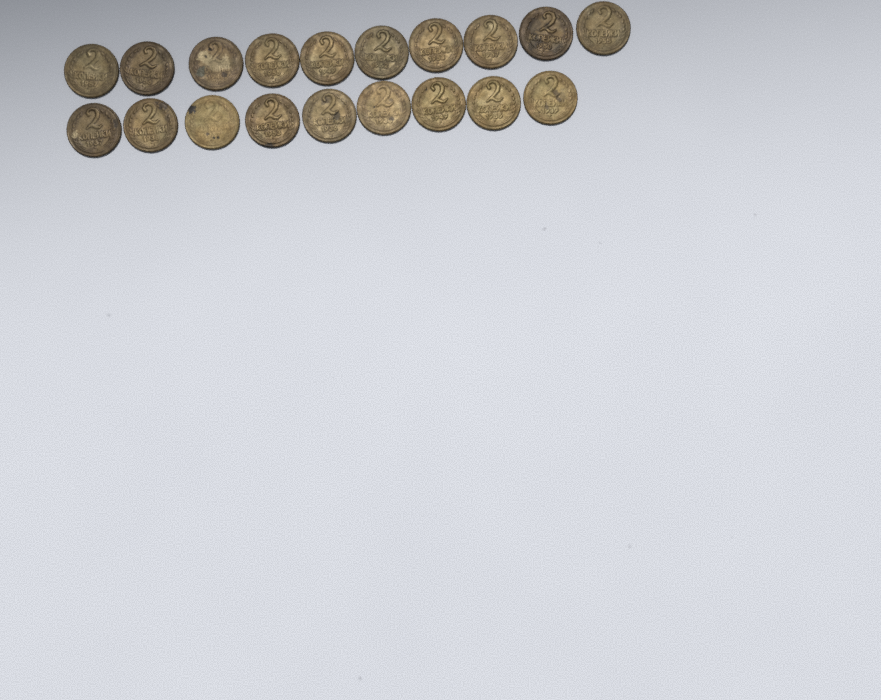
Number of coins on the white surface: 19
